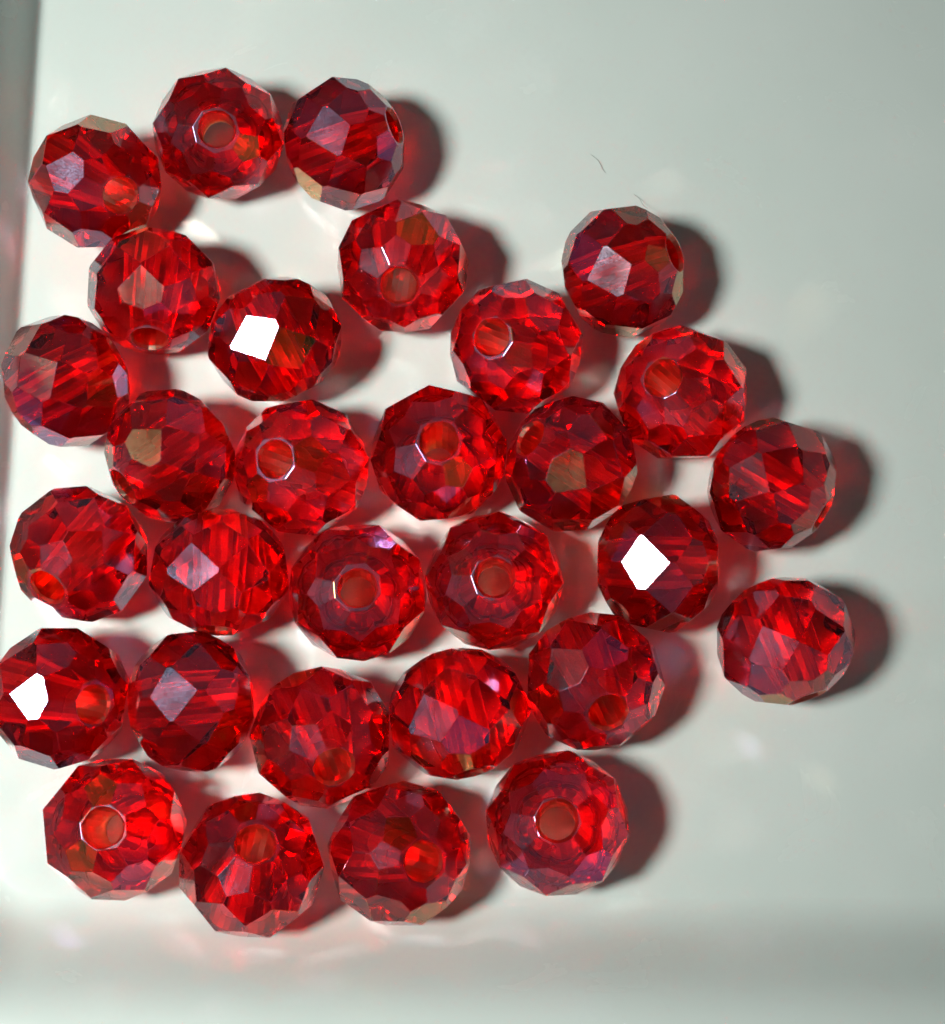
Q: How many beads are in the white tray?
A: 30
